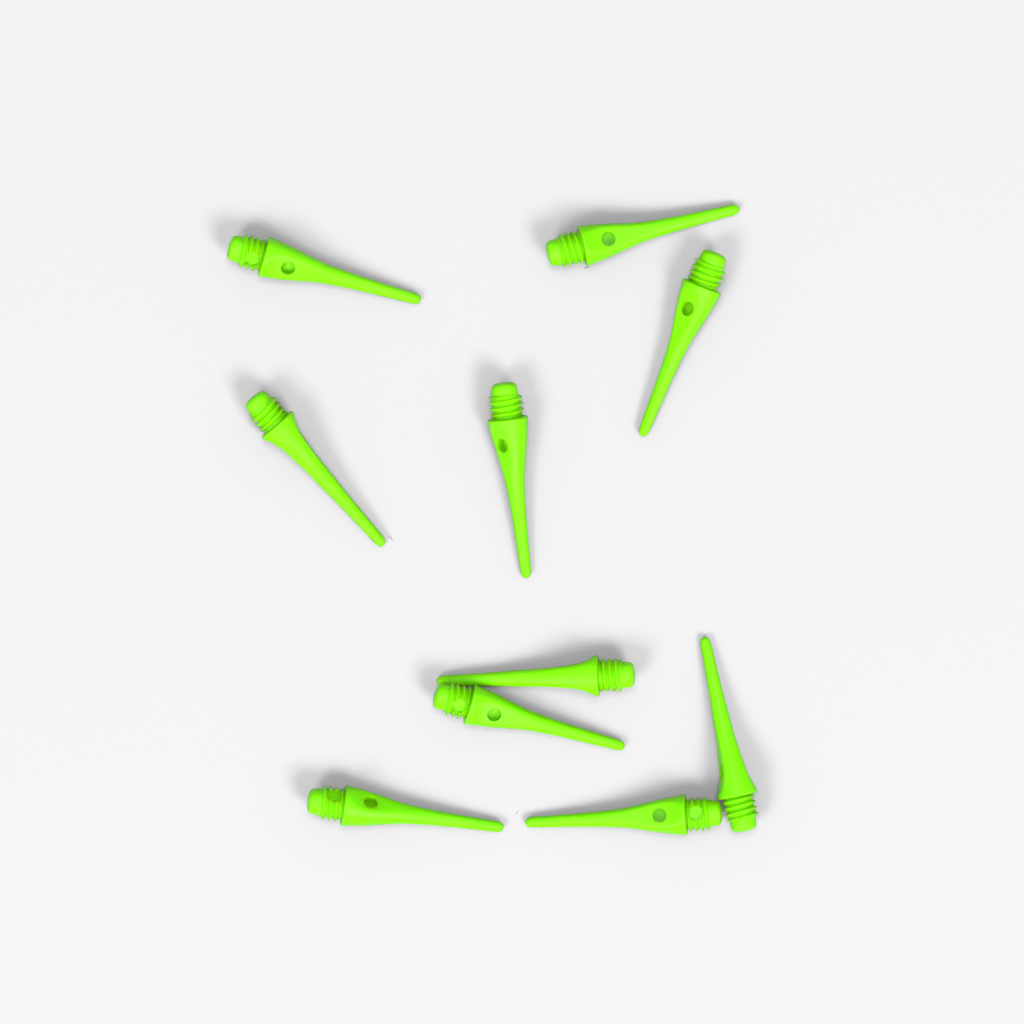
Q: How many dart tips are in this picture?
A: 10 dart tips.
